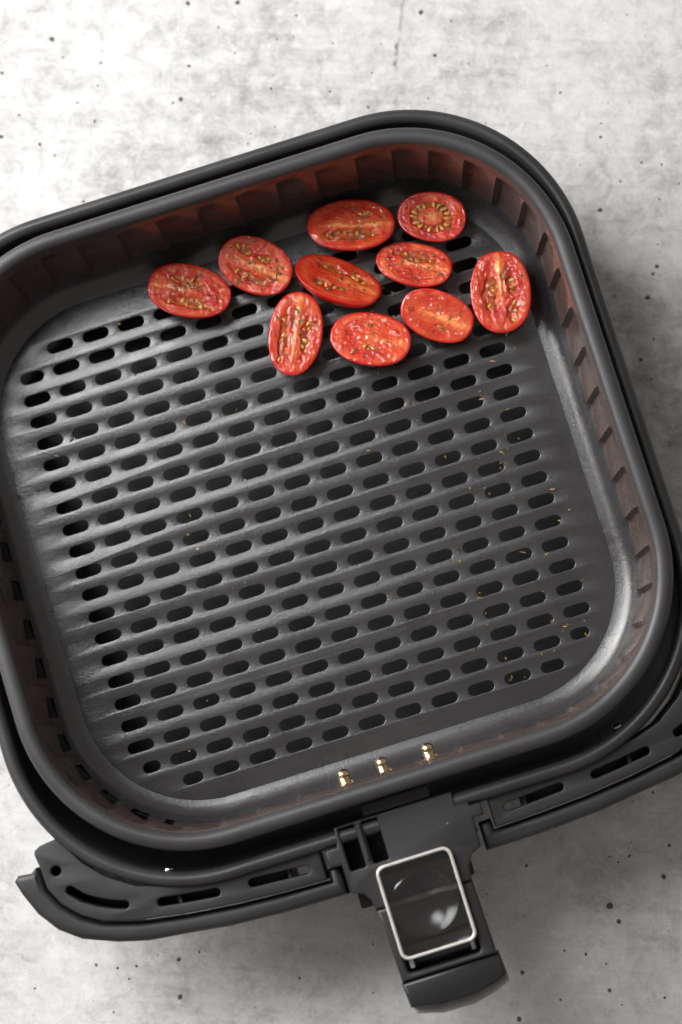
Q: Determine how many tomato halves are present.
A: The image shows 10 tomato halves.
